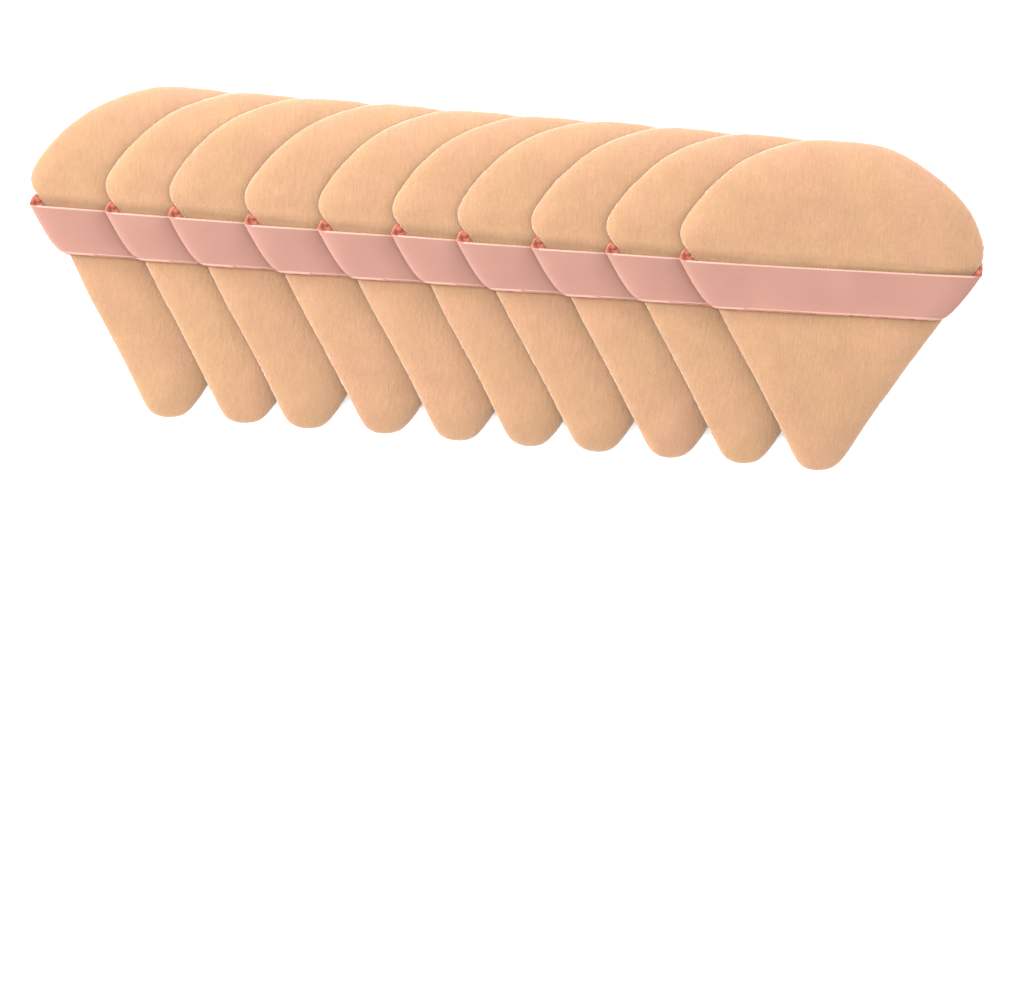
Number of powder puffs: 10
